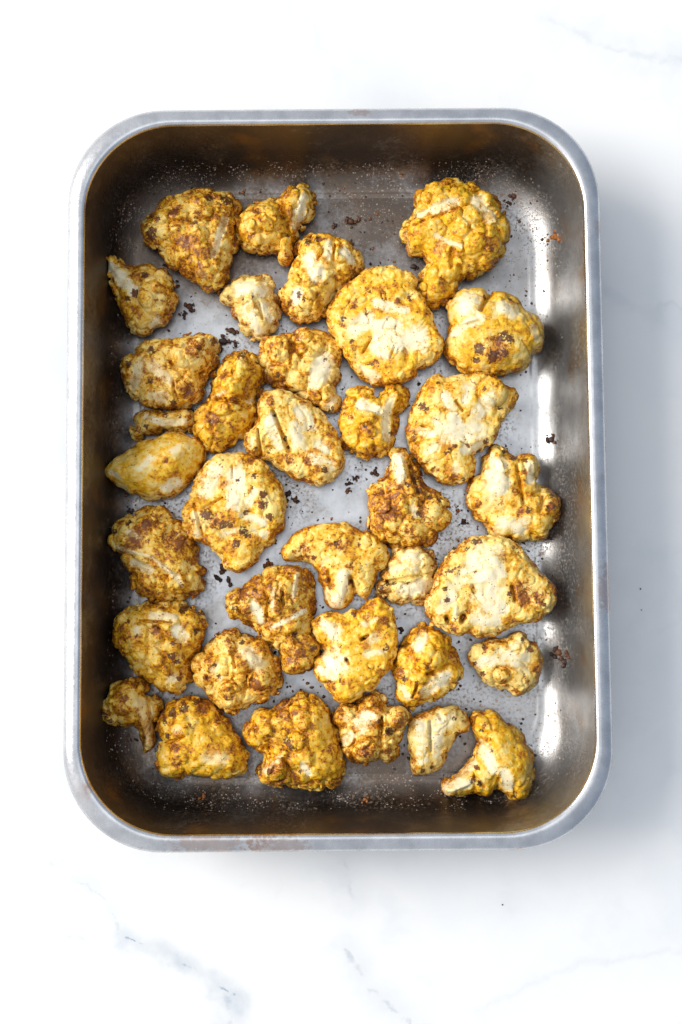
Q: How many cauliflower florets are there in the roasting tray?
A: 35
